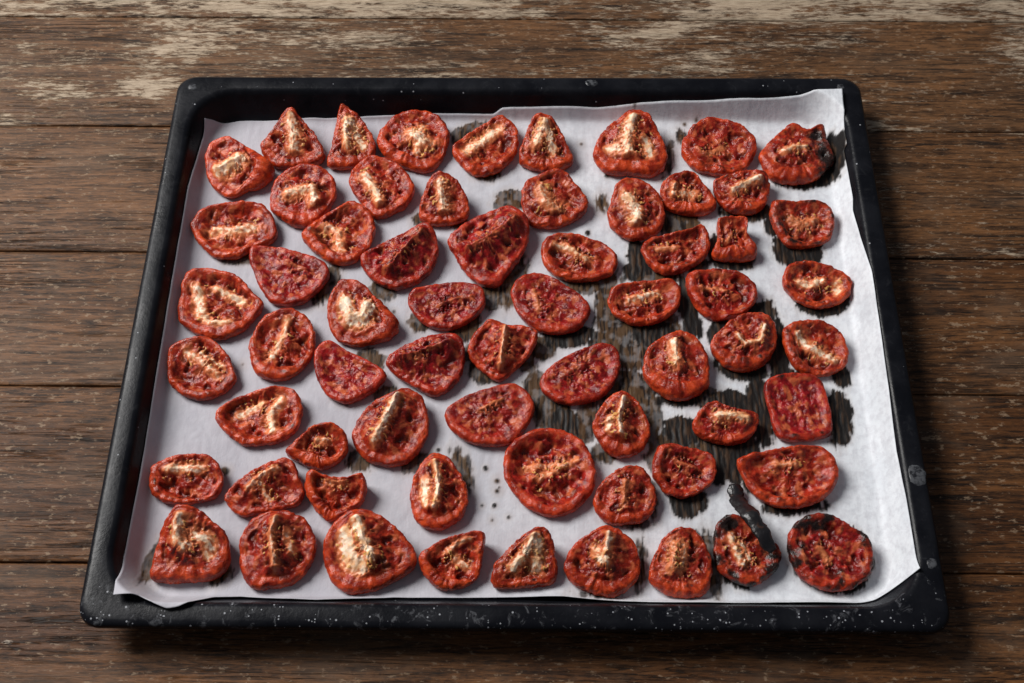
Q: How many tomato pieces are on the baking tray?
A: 65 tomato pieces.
